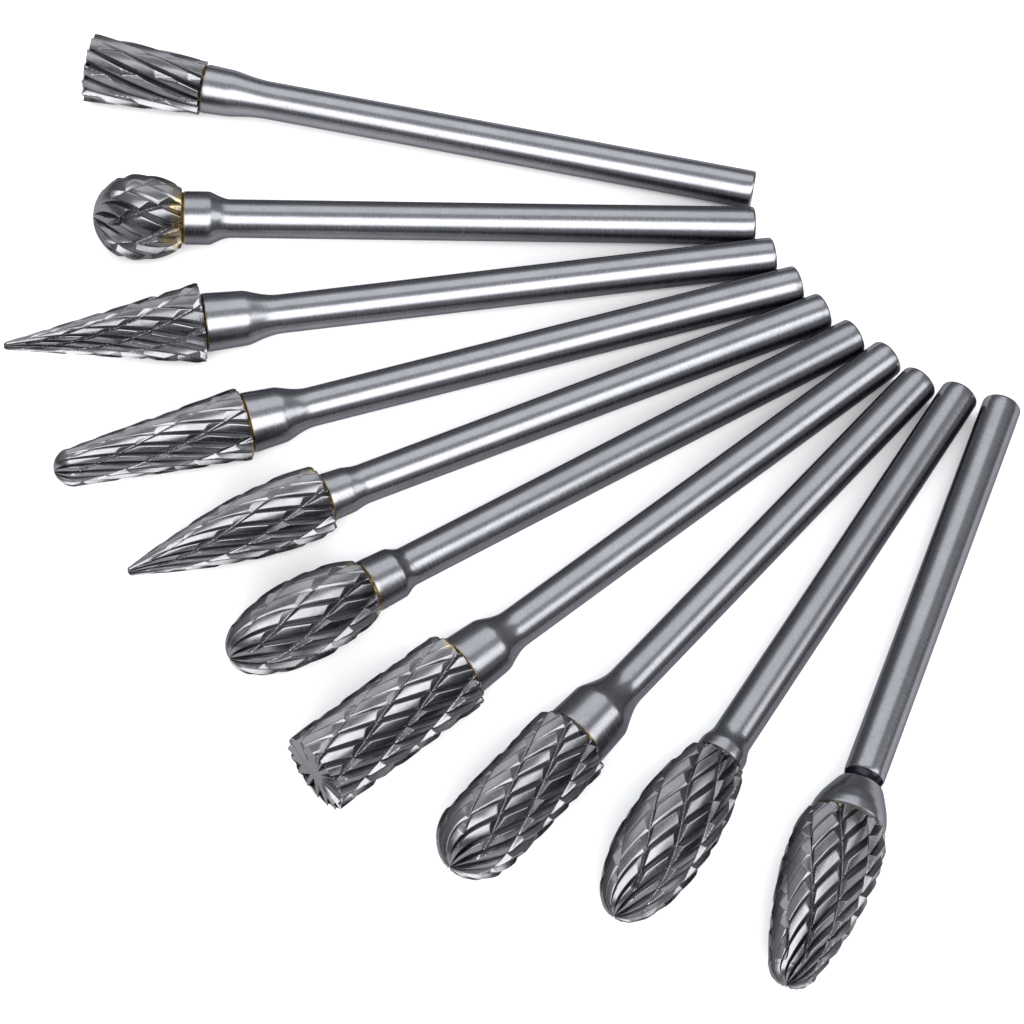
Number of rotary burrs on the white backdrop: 10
